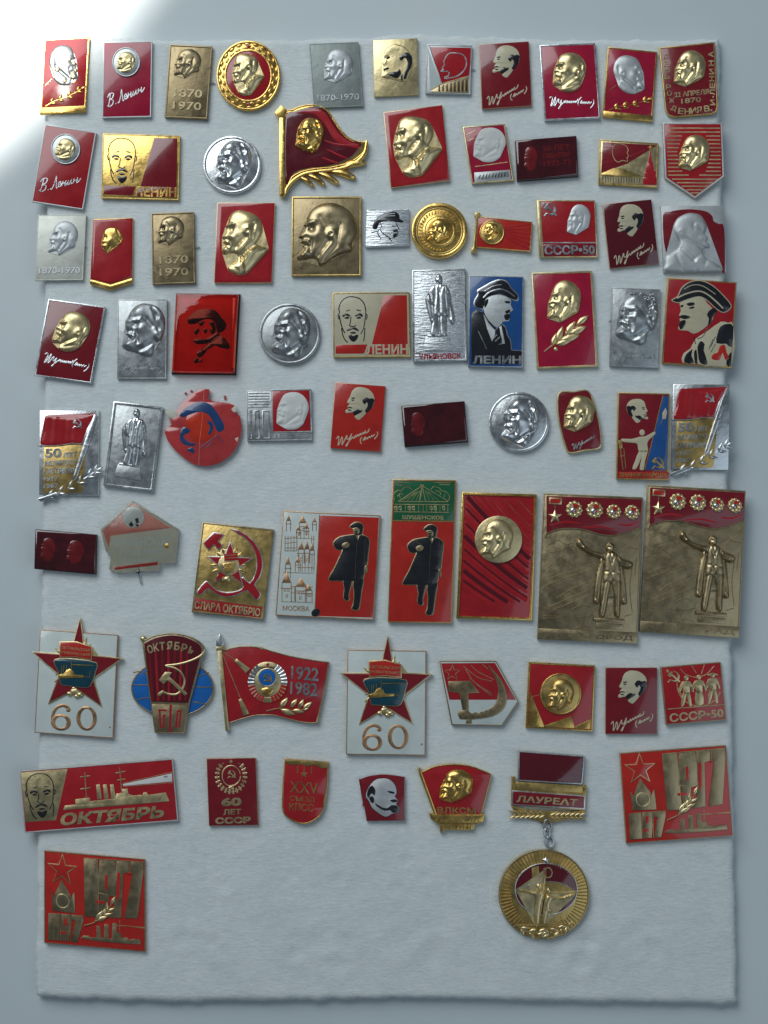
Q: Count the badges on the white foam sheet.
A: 75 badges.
